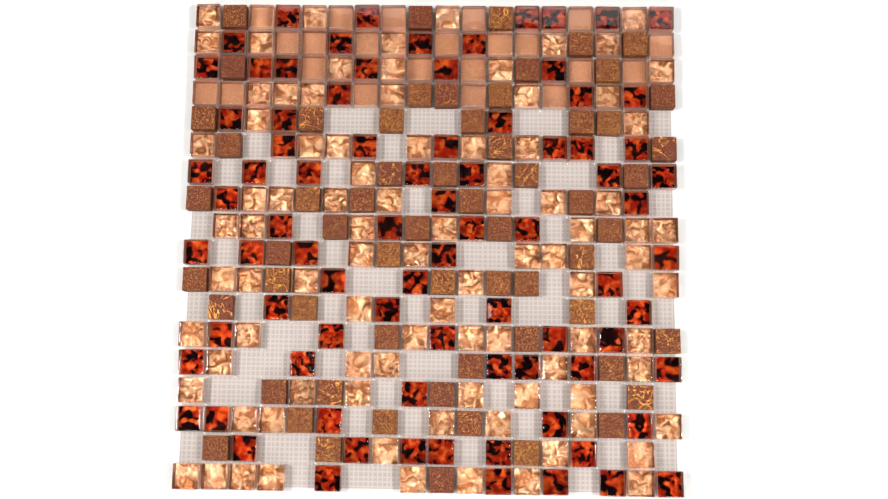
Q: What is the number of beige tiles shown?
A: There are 22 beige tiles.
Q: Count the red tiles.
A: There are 82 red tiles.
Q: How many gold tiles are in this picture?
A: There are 91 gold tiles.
